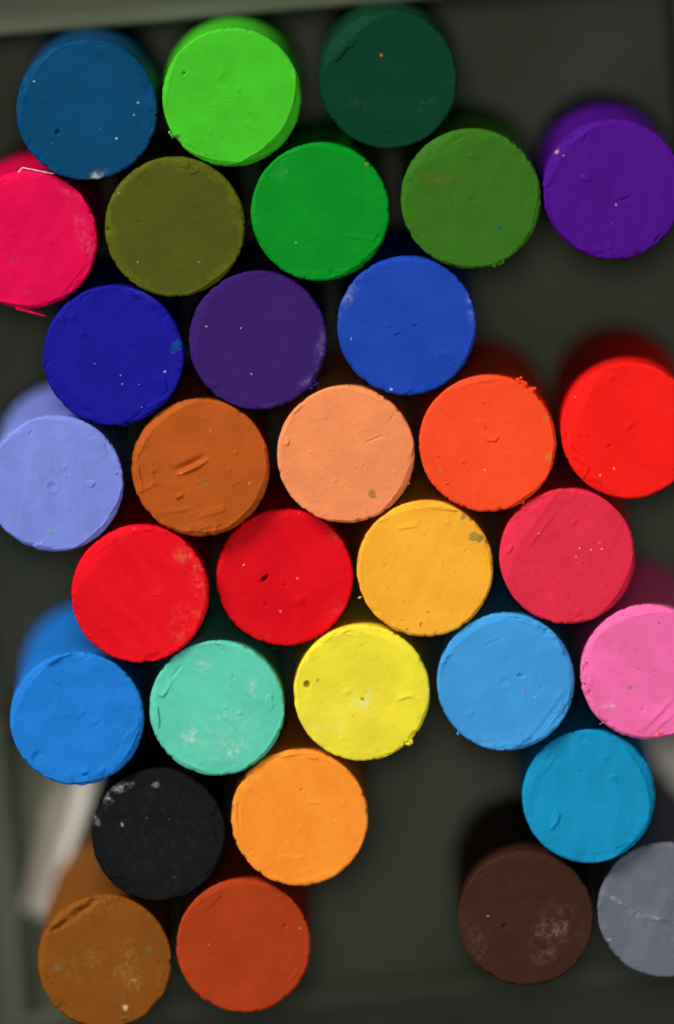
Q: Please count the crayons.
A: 32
